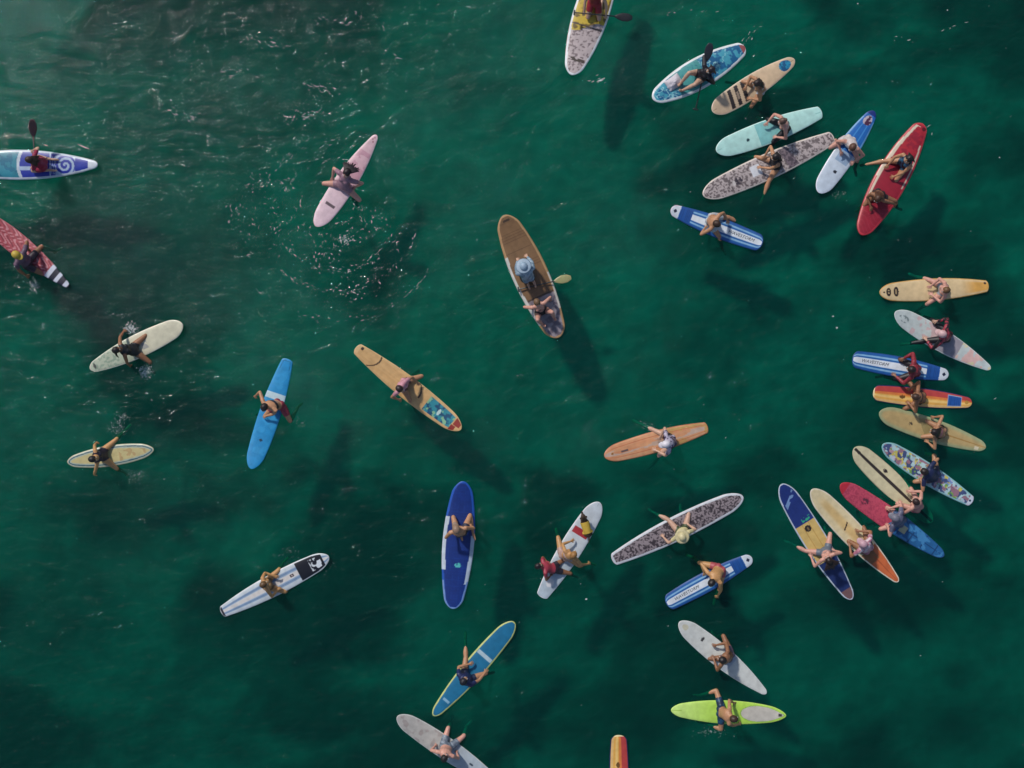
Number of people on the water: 39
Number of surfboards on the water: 37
